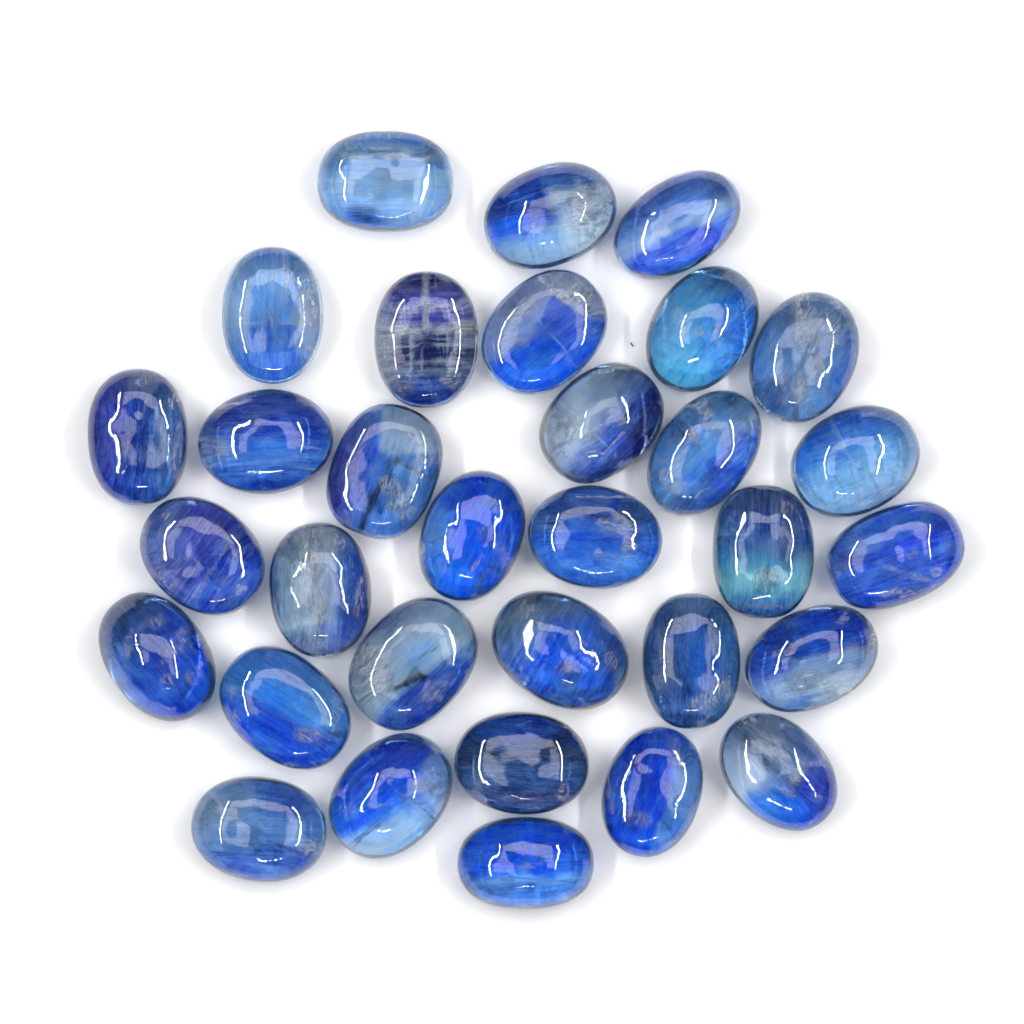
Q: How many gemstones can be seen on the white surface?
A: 32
